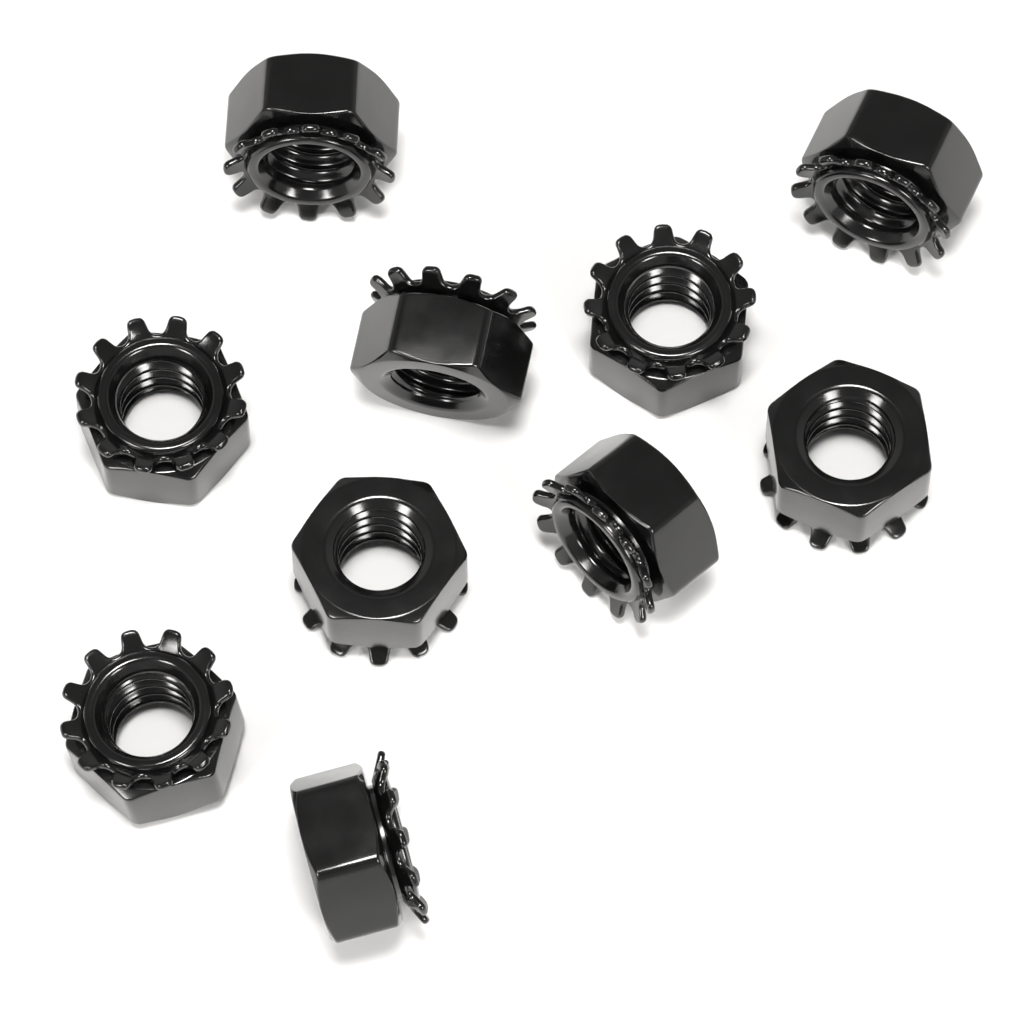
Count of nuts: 10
